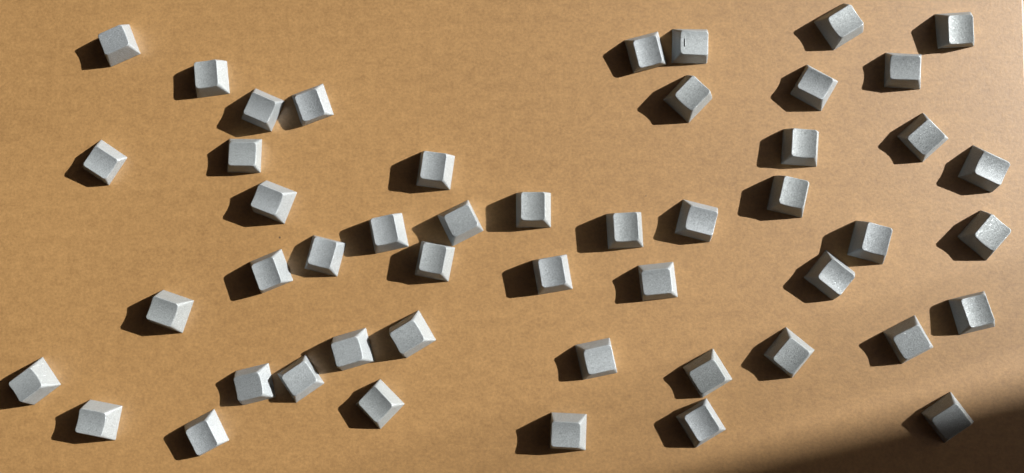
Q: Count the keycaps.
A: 49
